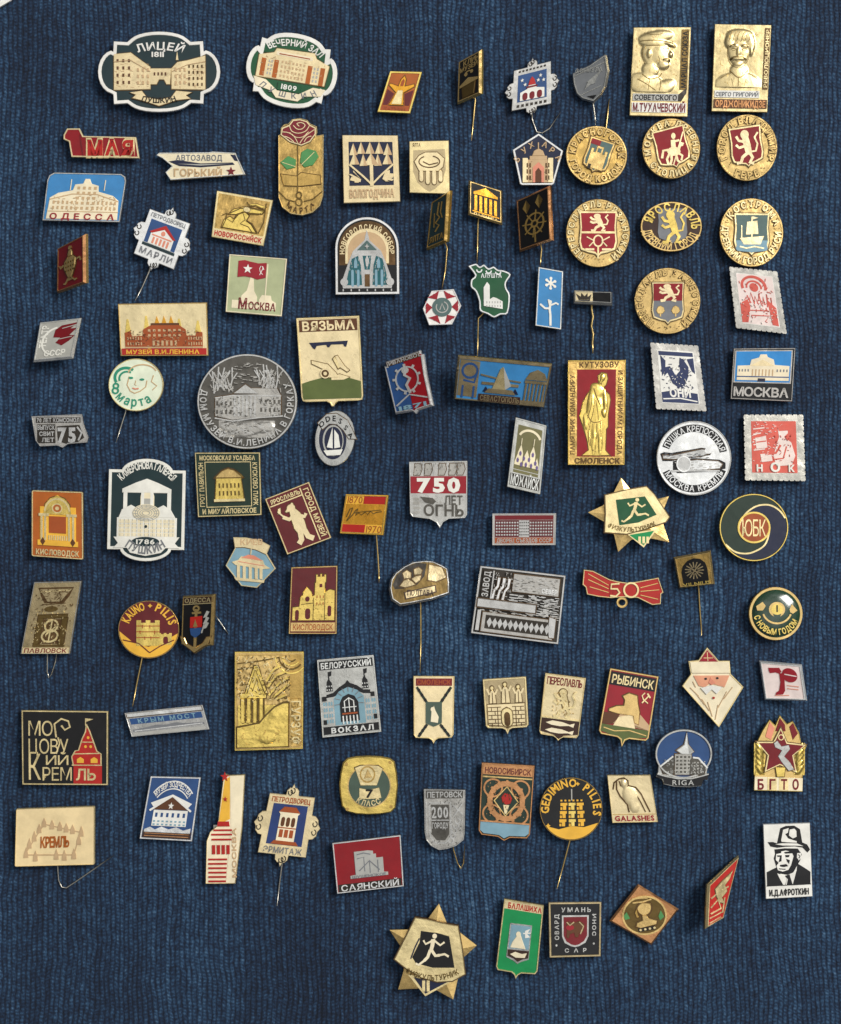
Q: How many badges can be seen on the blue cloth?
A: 97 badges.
